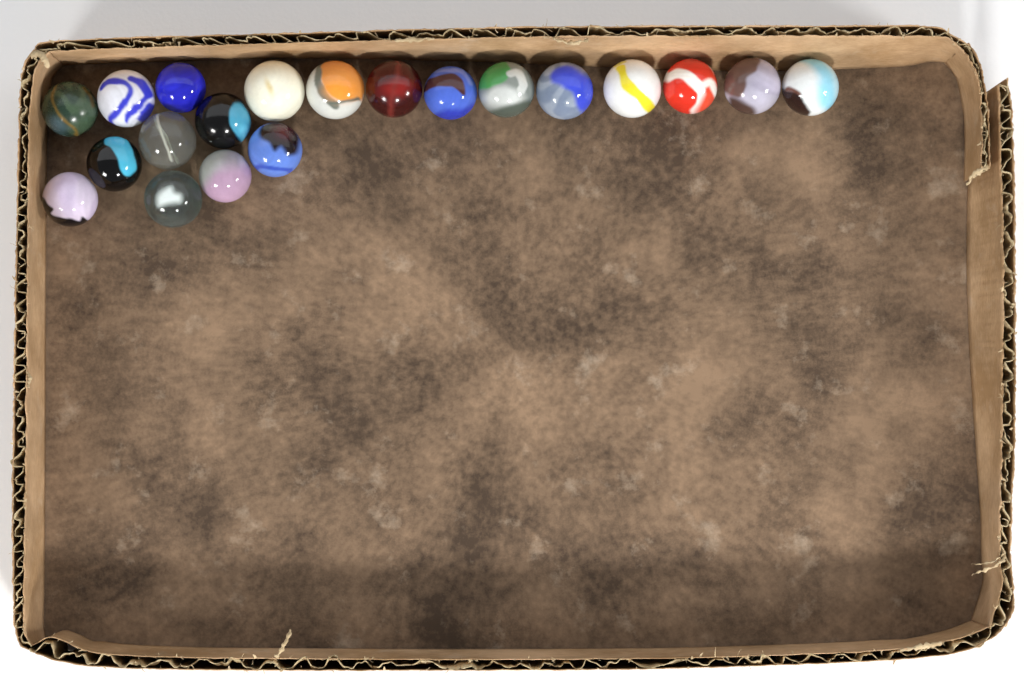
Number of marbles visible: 20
